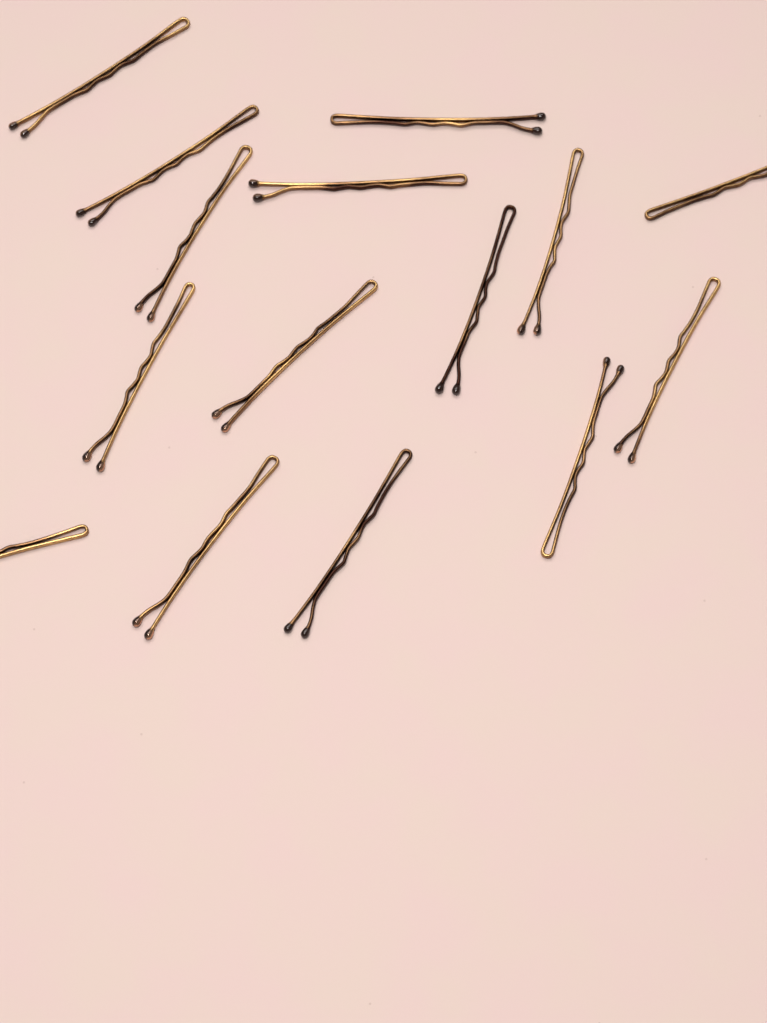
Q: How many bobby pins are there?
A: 15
